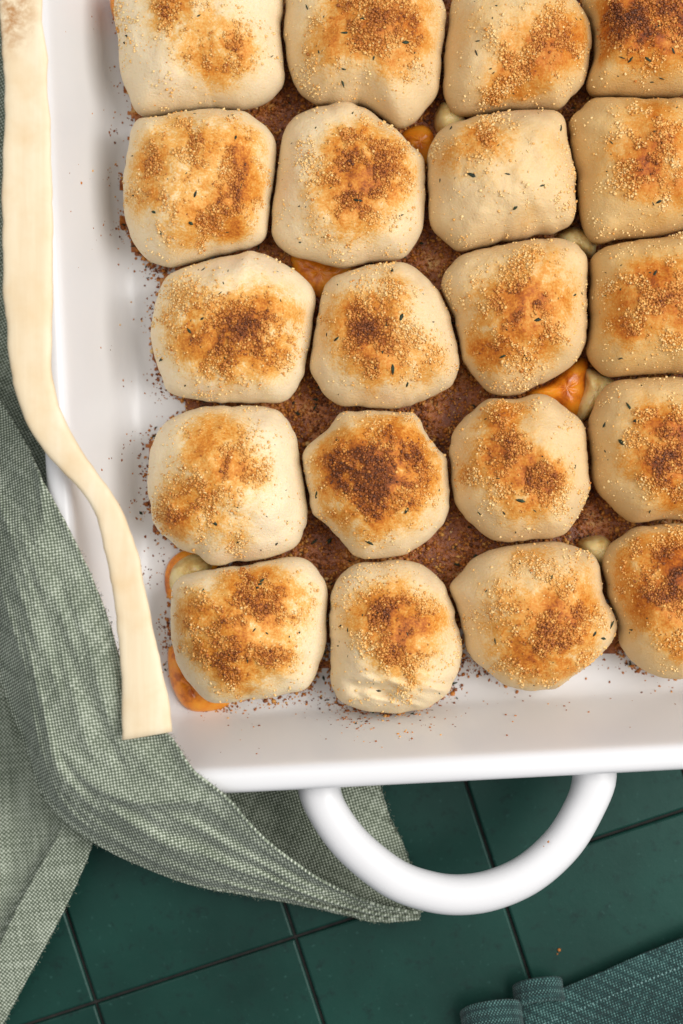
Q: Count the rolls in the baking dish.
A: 20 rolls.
